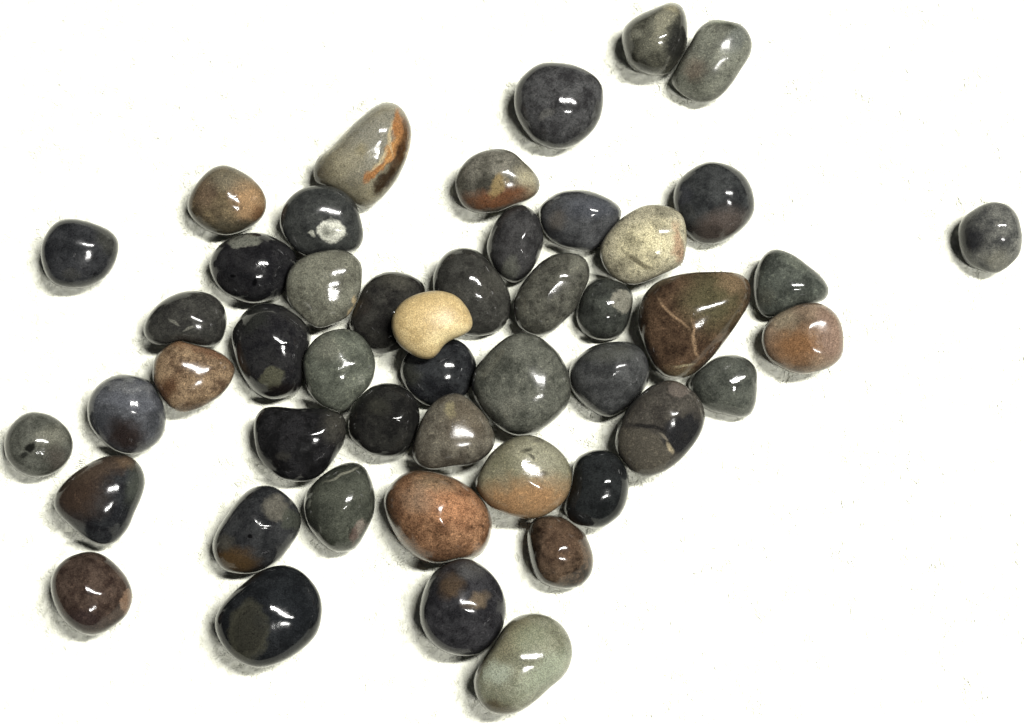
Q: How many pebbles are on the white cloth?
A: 48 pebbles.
